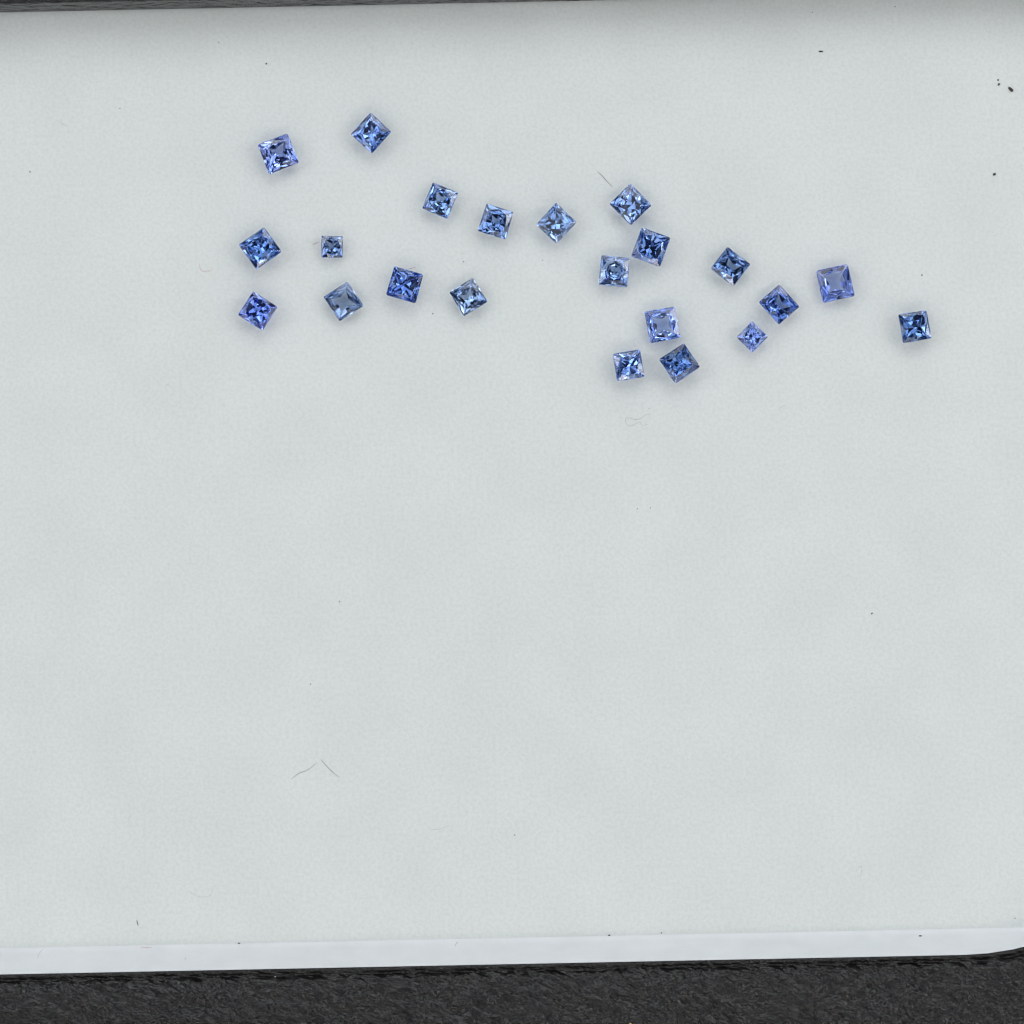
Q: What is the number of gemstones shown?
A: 22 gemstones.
